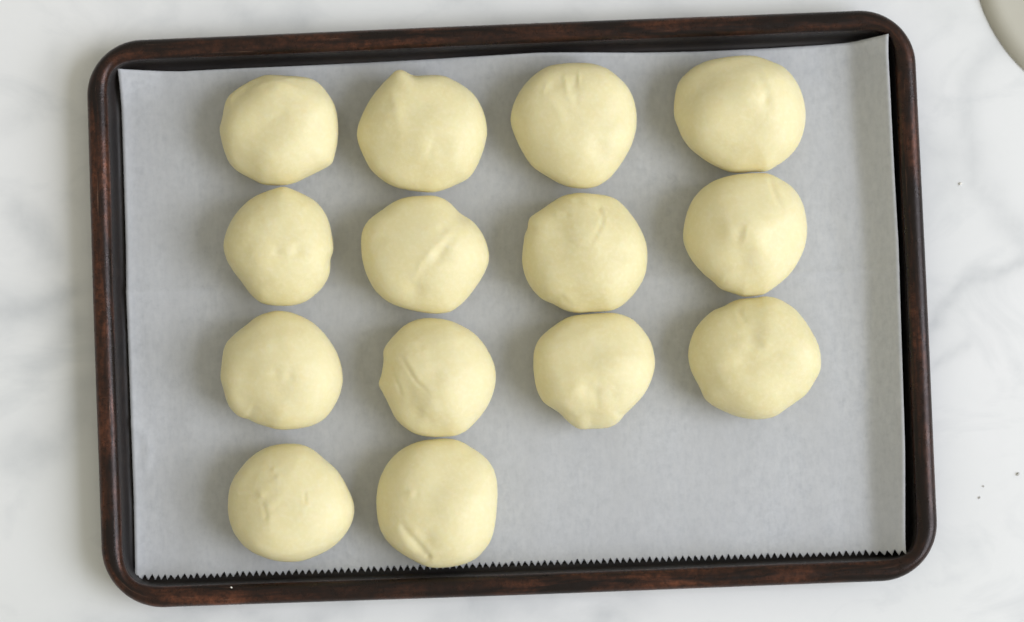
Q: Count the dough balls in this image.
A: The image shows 14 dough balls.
